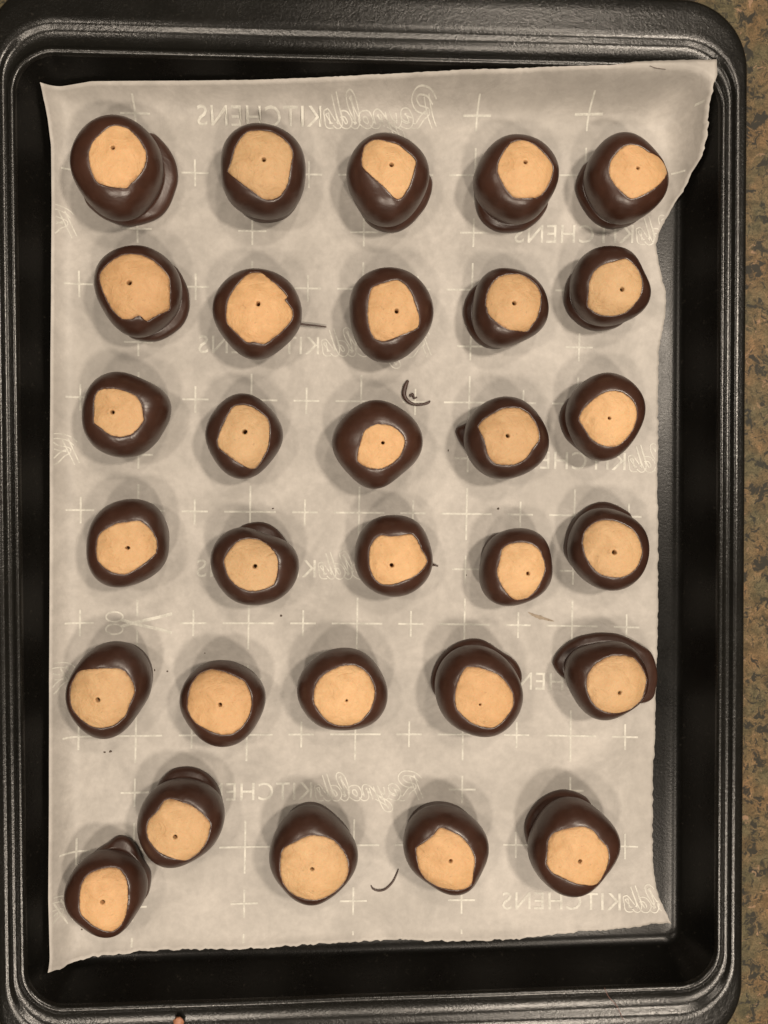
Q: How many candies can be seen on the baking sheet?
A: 30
